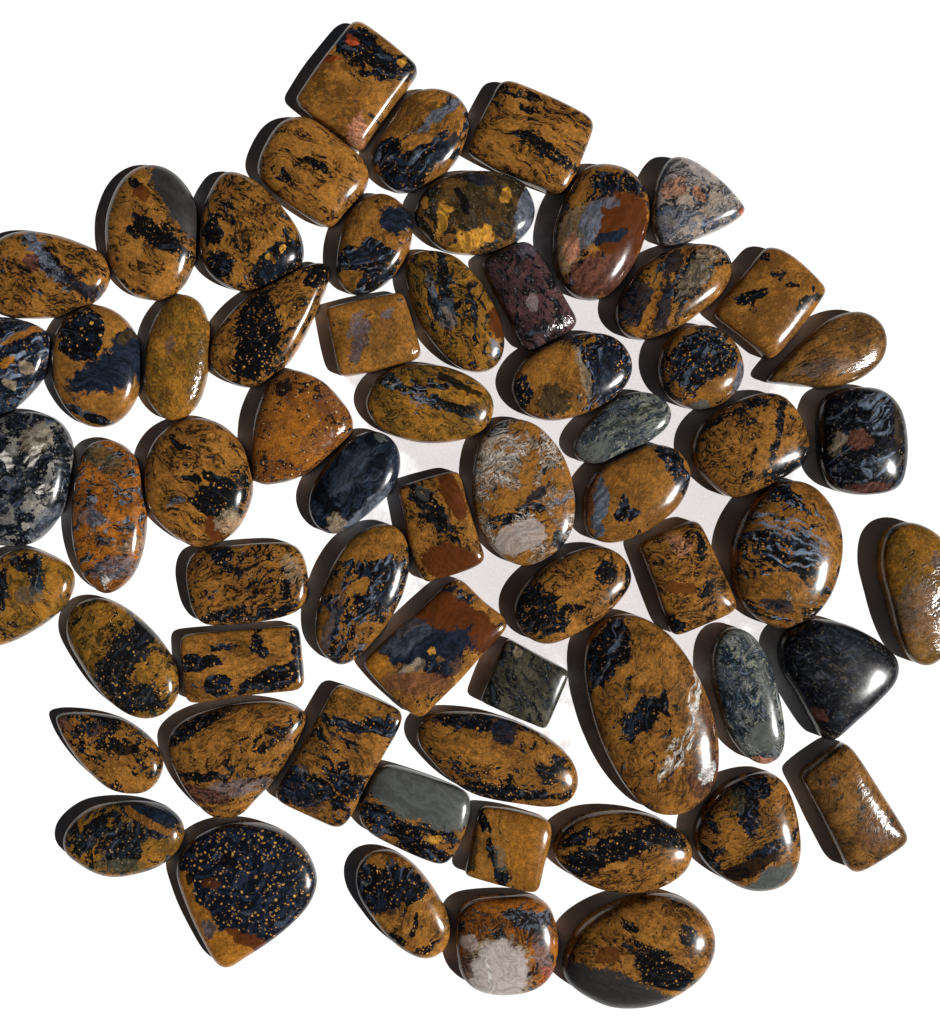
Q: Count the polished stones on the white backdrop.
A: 63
